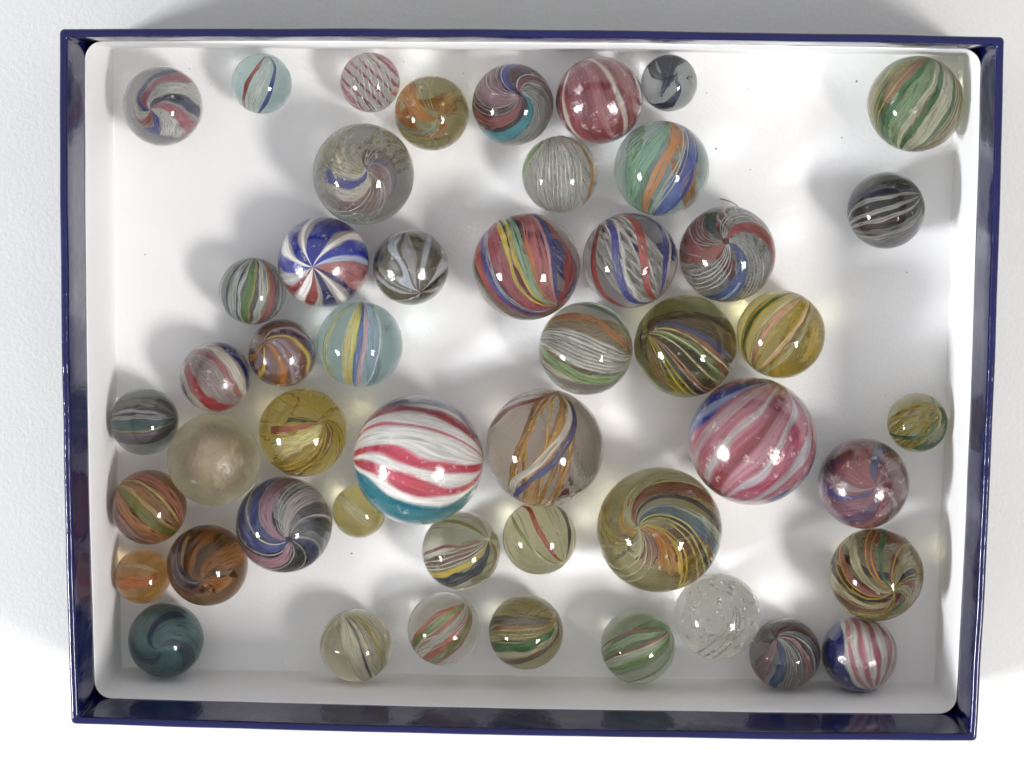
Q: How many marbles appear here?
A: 49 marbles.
